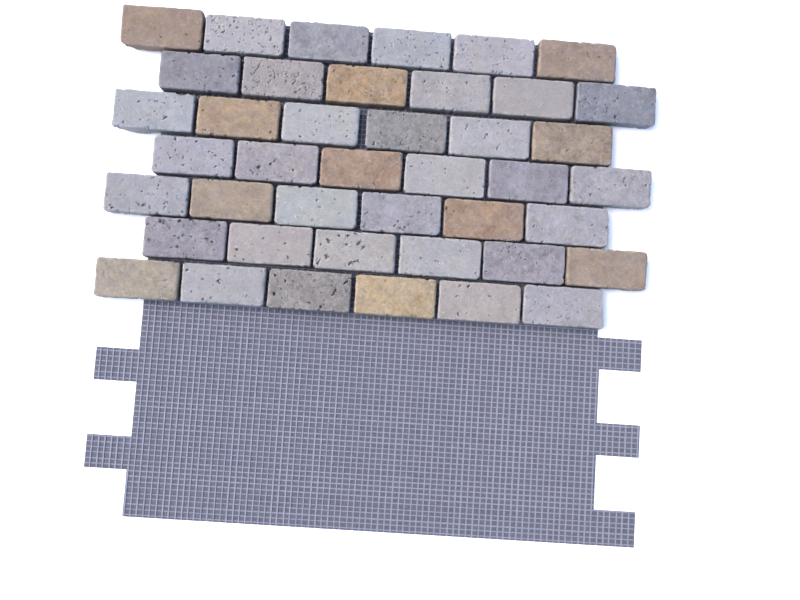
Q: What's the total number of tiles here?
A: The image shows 42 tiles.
